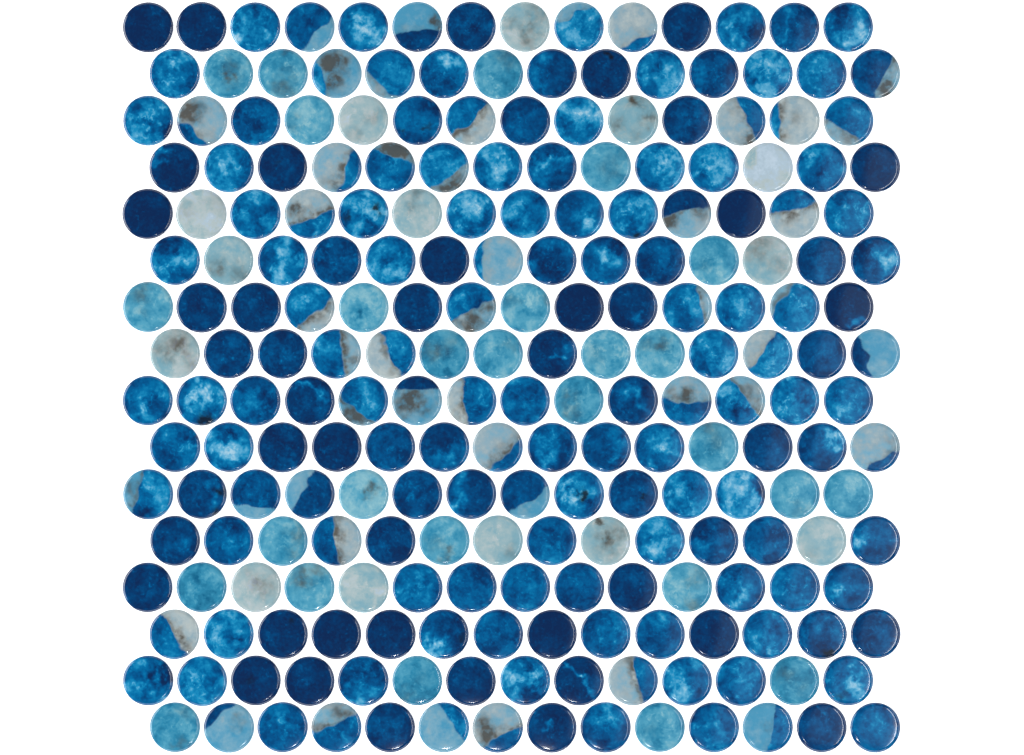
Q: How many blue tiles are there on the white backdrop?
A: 137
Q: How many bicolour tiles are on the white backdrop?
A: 46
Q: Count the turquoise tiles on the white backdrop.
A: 27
